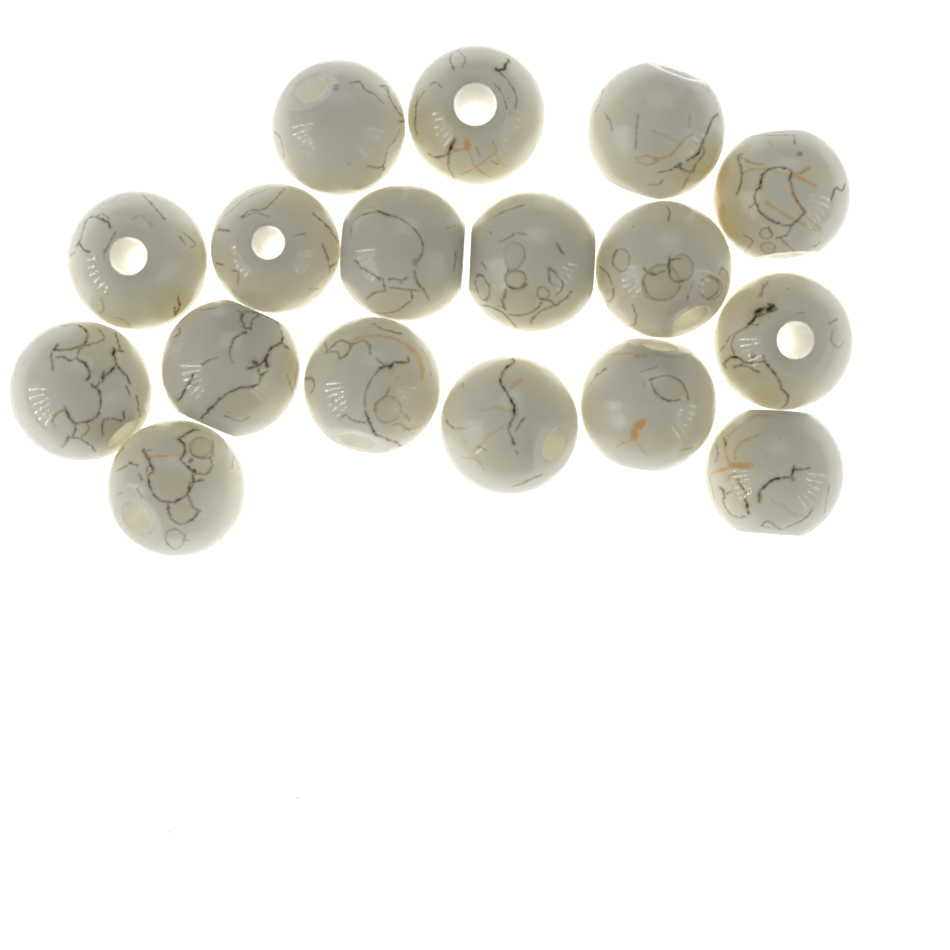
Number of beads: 17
